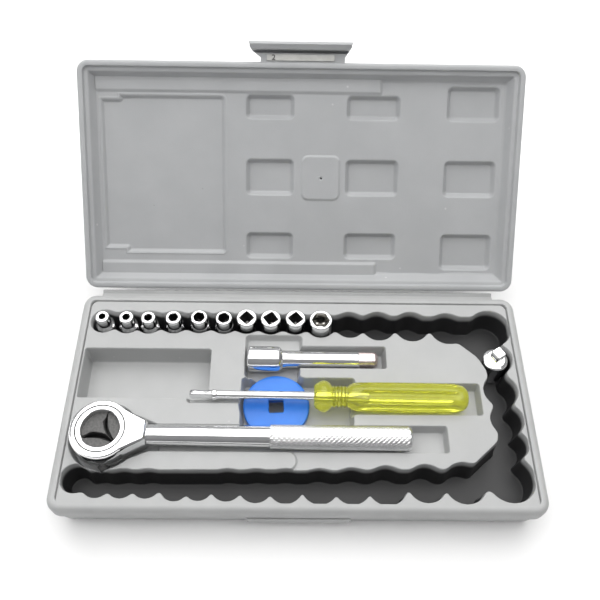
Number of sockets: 10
